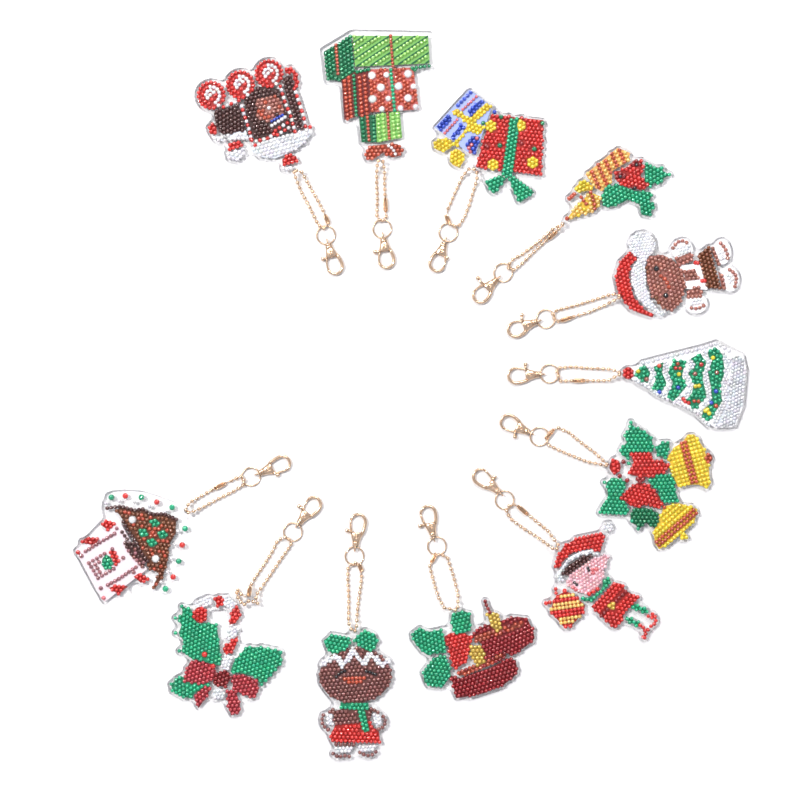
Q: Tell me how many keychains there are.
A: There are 12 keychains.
